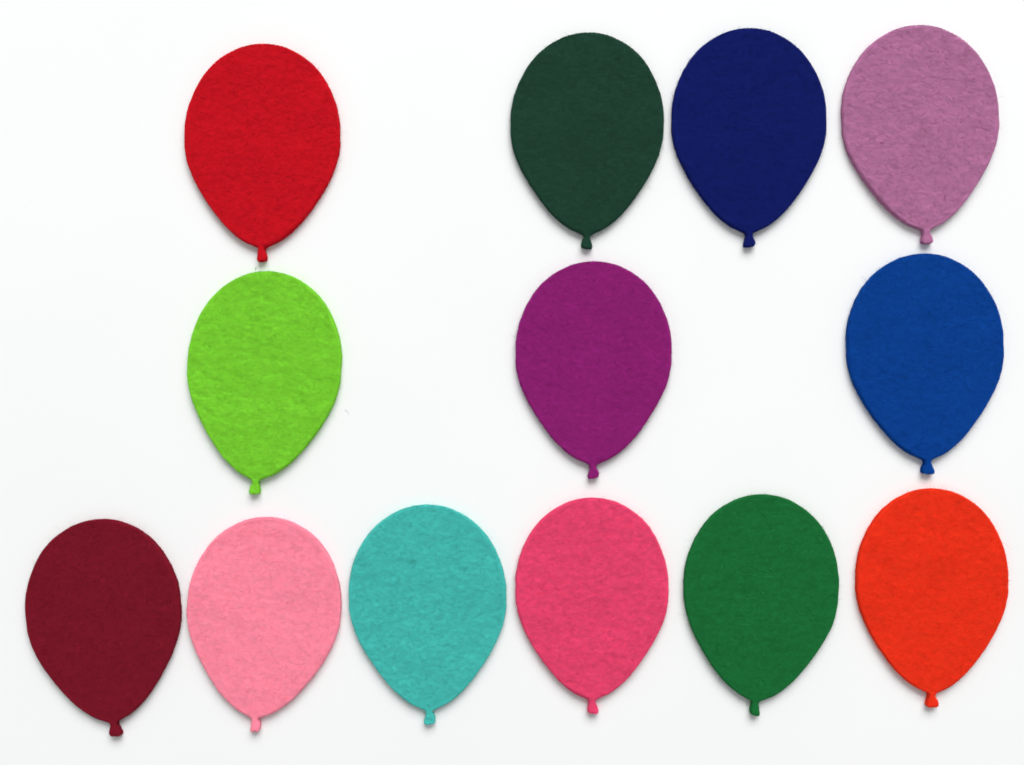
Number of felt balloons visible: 13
